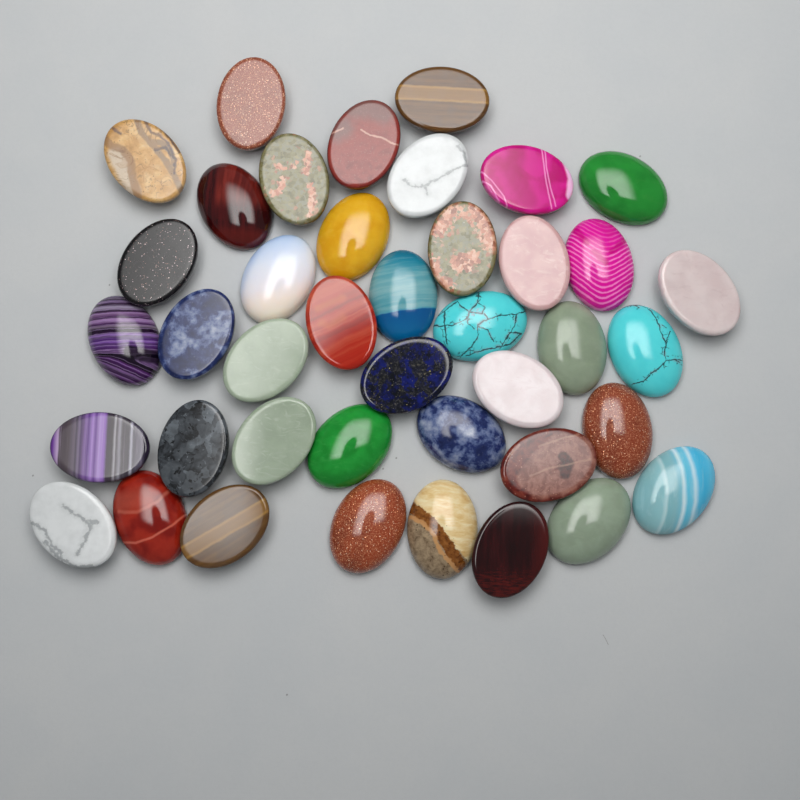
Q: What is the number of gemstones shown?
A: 41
